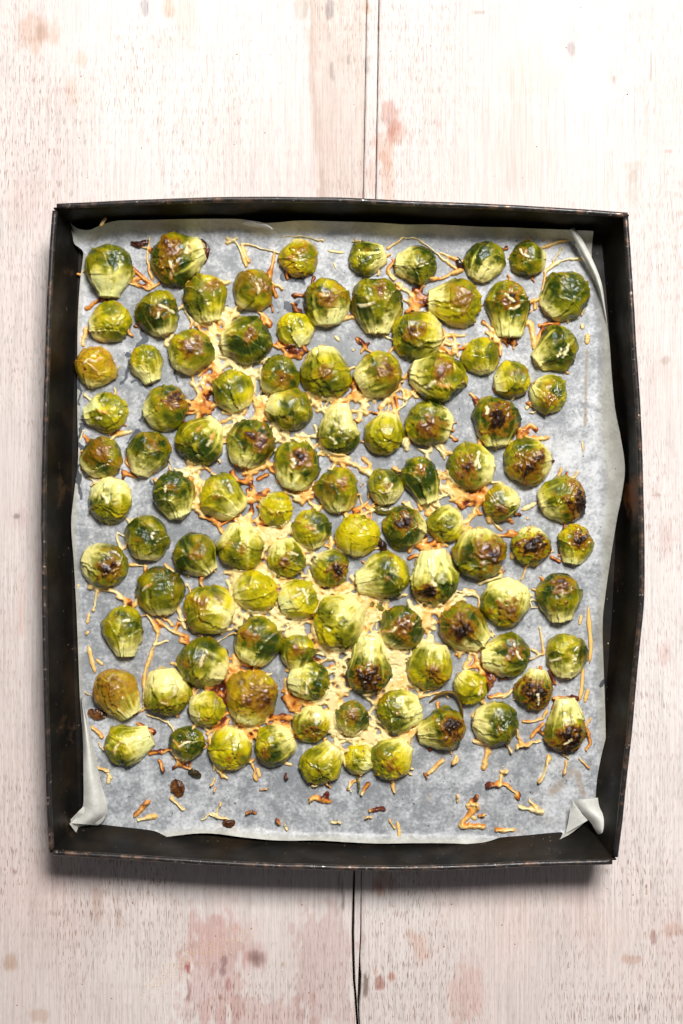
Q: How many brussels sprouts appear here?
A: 106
